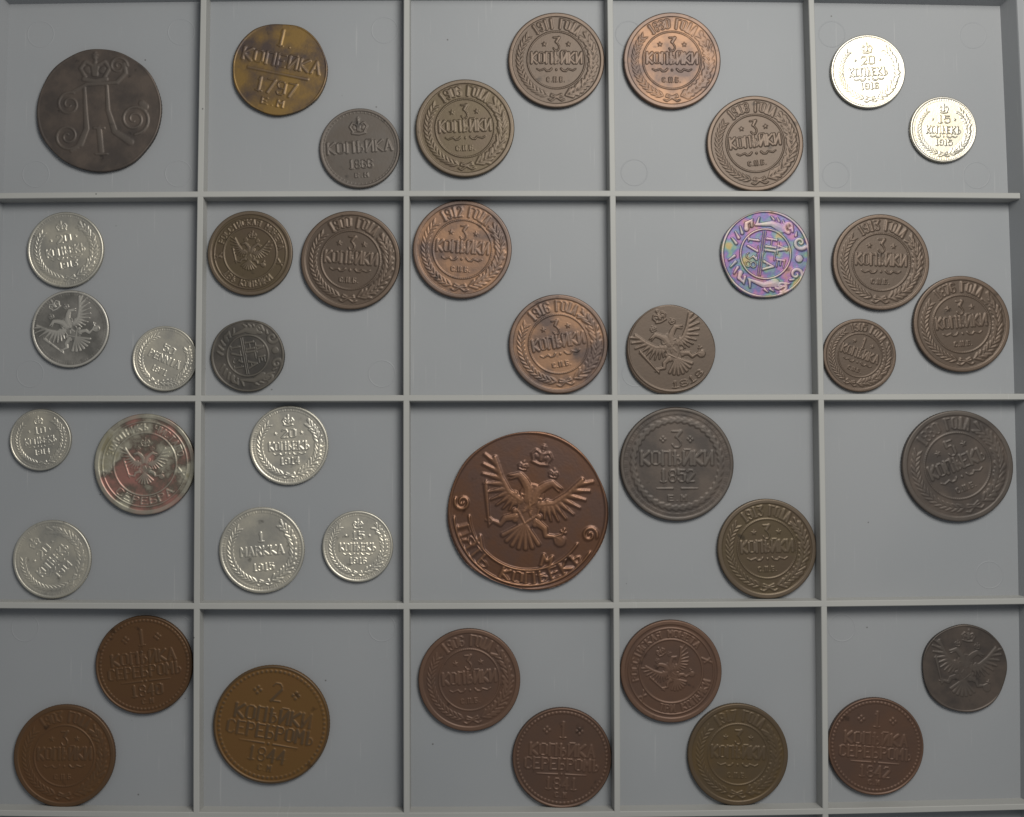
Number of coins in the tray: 41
